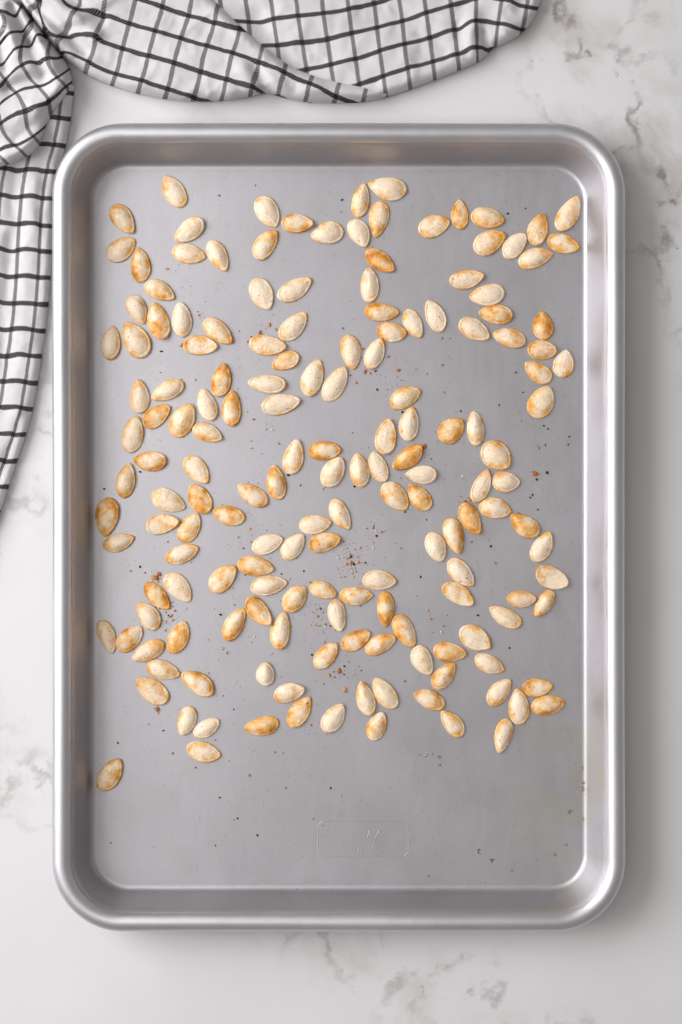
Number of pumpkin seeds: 165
